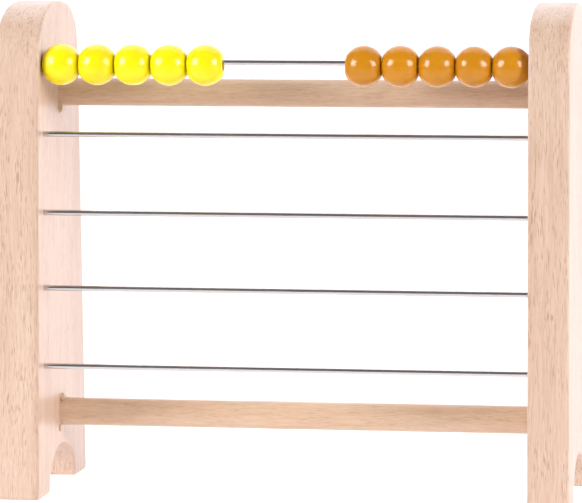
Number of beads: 10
